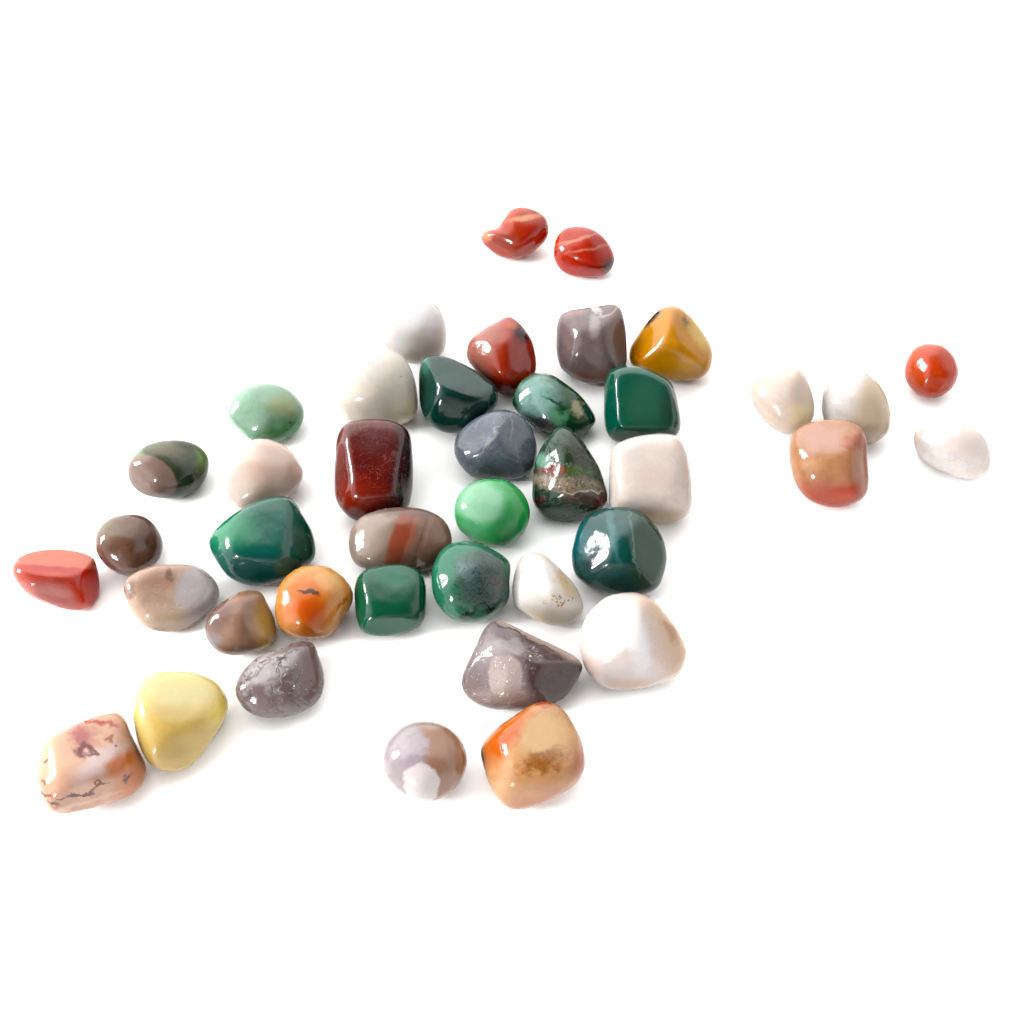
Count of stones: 41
